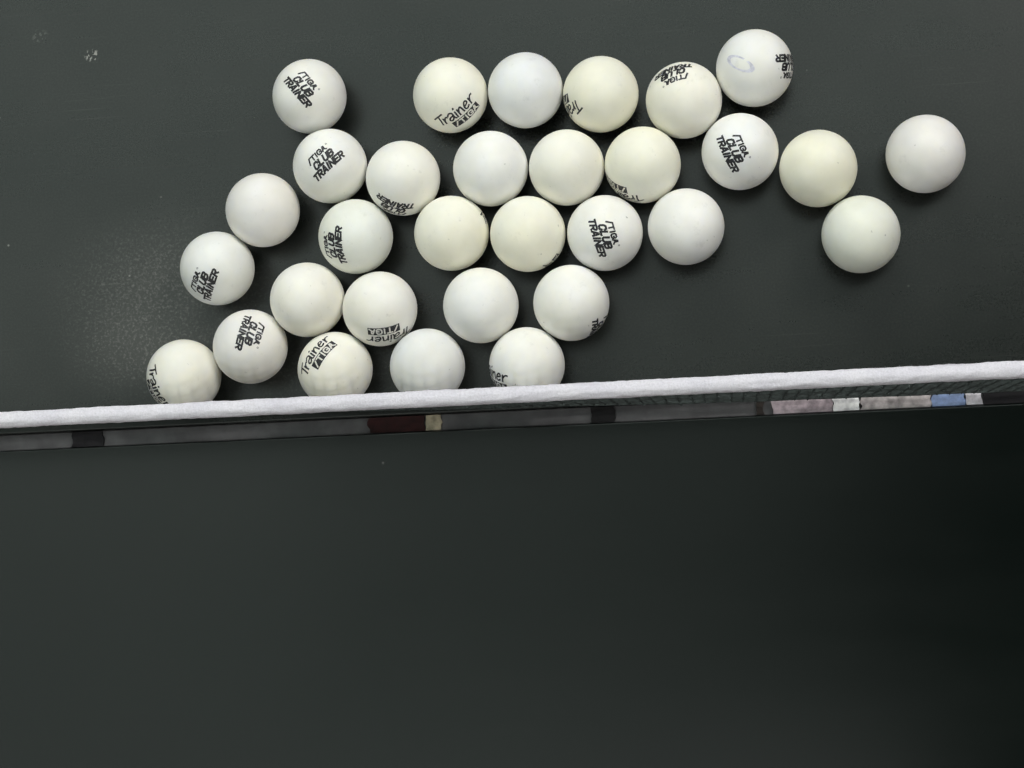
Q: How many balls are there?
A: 31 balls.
